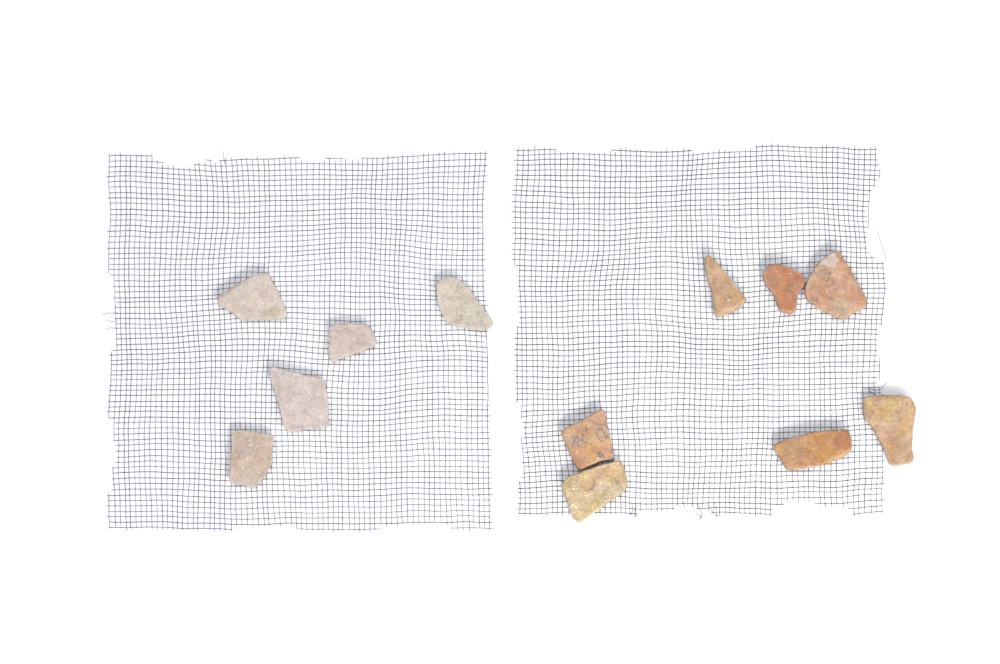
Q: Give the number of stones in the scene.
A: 12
